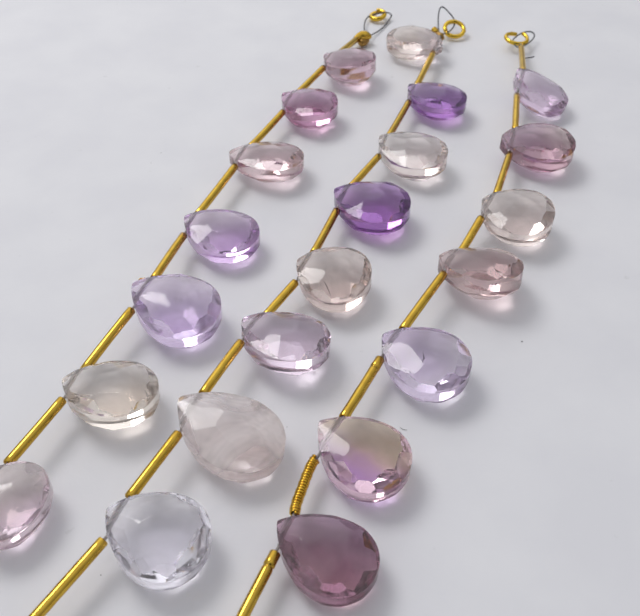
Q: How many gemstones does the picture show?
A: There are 22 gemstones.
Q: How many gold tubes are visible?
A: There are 22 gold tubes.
